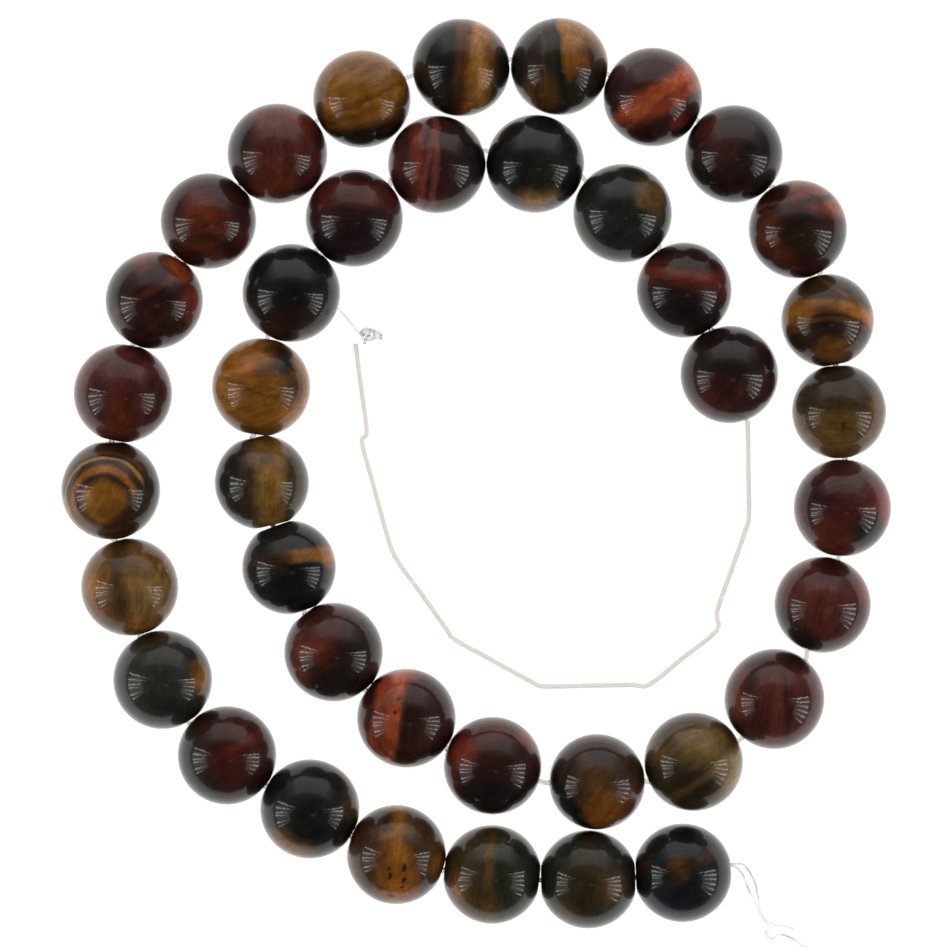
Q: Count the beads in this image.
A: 39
